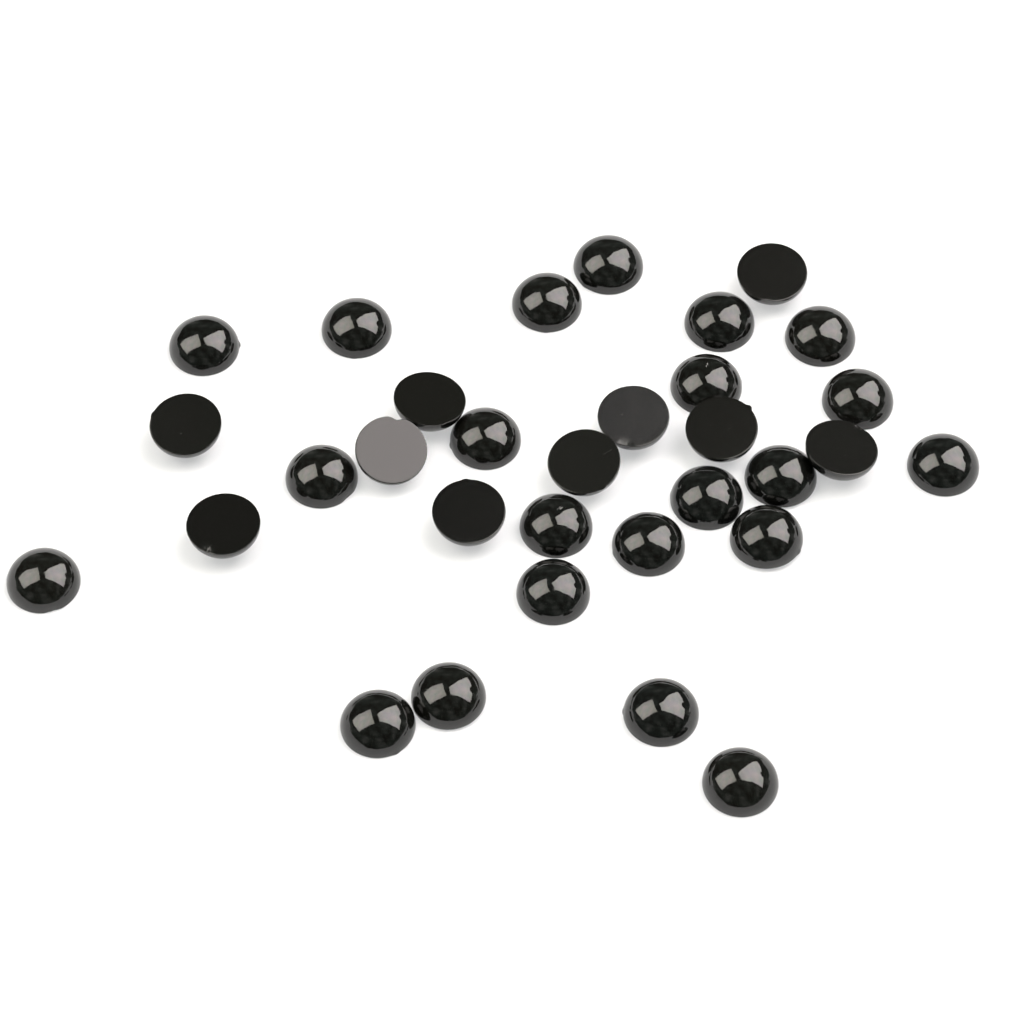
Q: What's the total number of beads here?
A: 32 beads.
